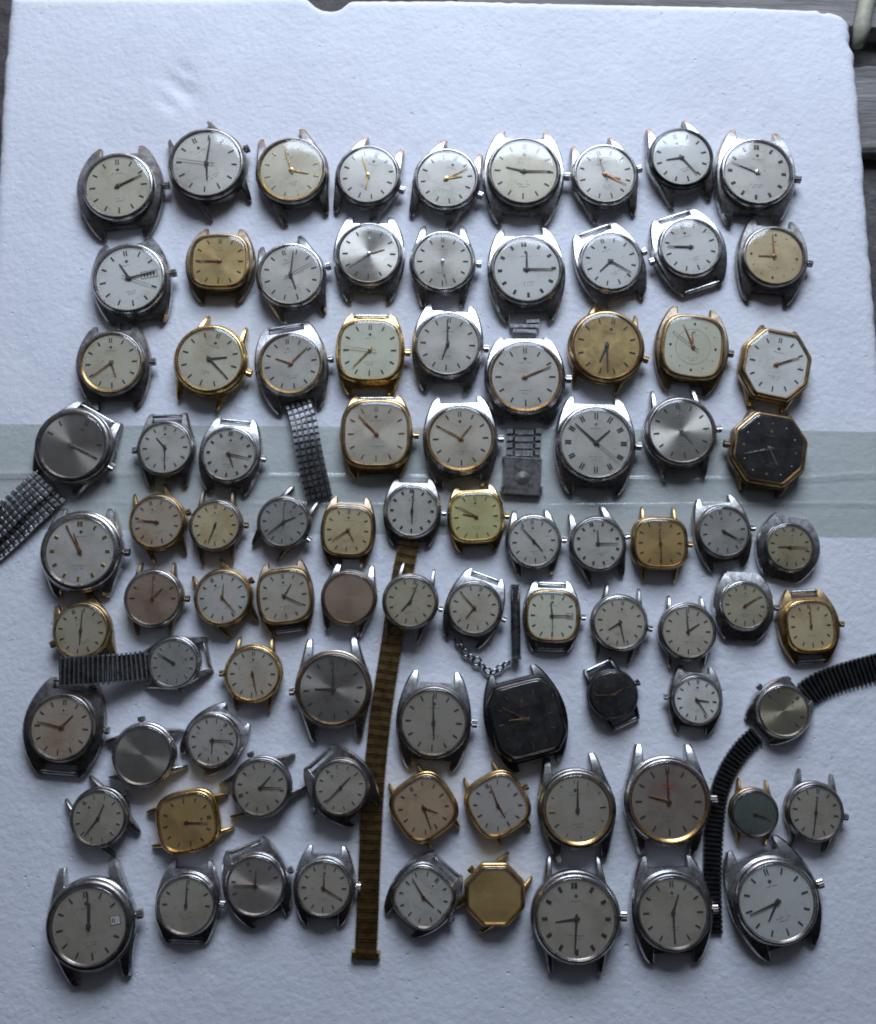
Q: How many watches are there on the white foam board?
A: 89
